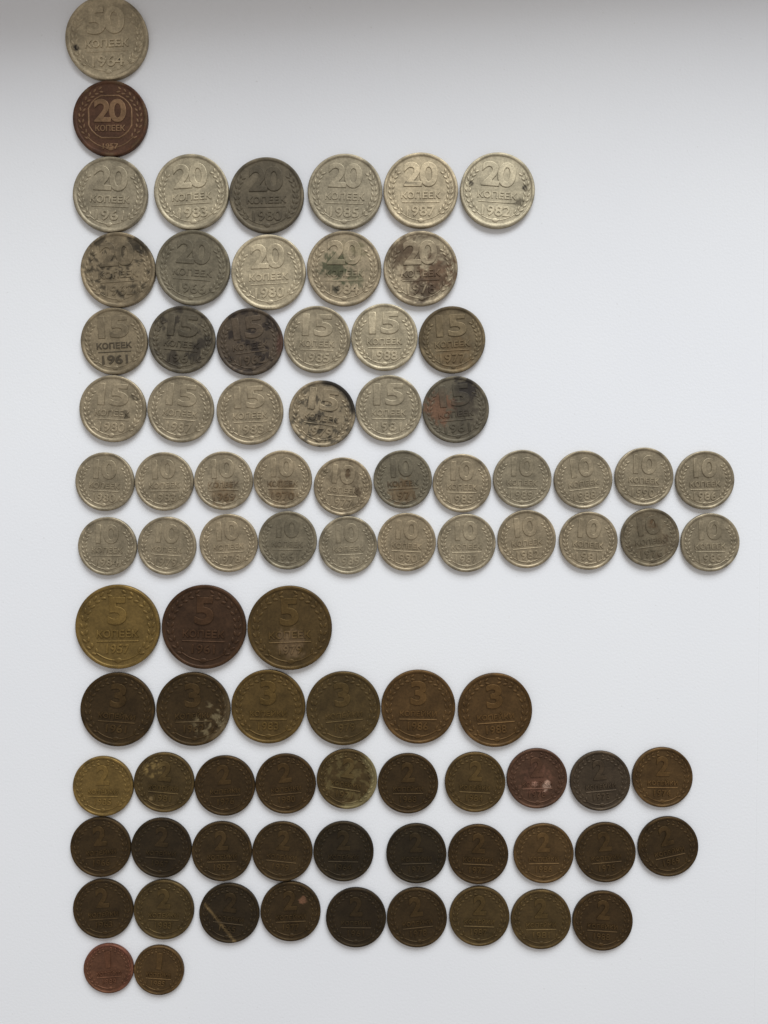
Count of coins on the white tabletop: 87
